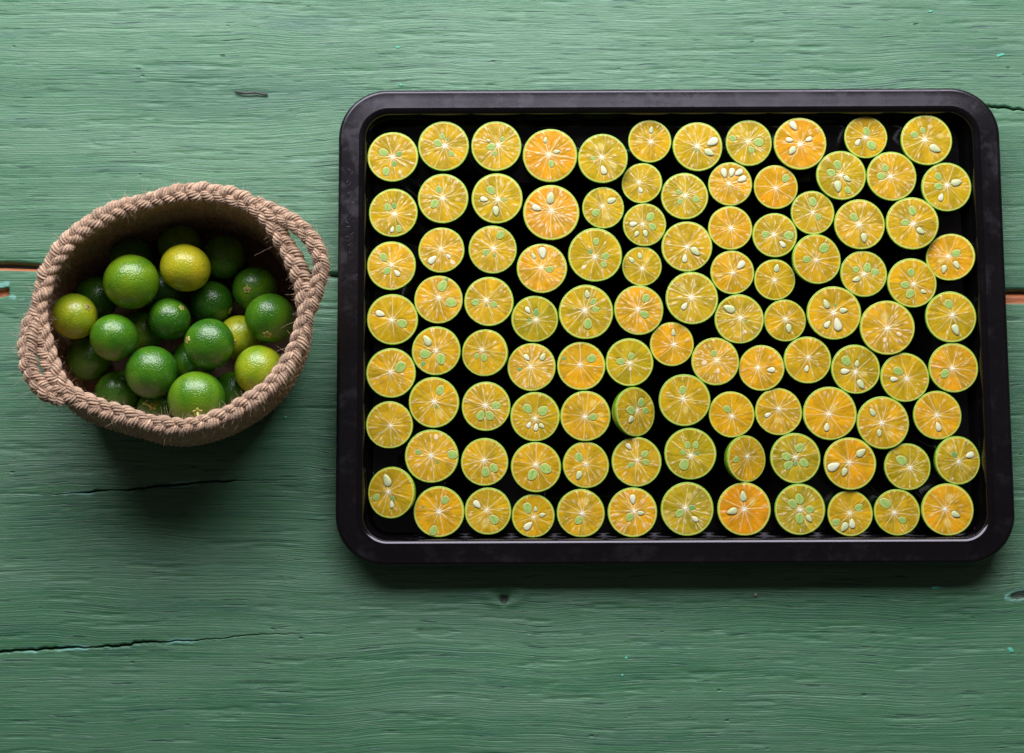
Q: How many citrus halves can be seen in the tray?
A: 102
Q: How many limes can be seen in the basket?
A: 24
